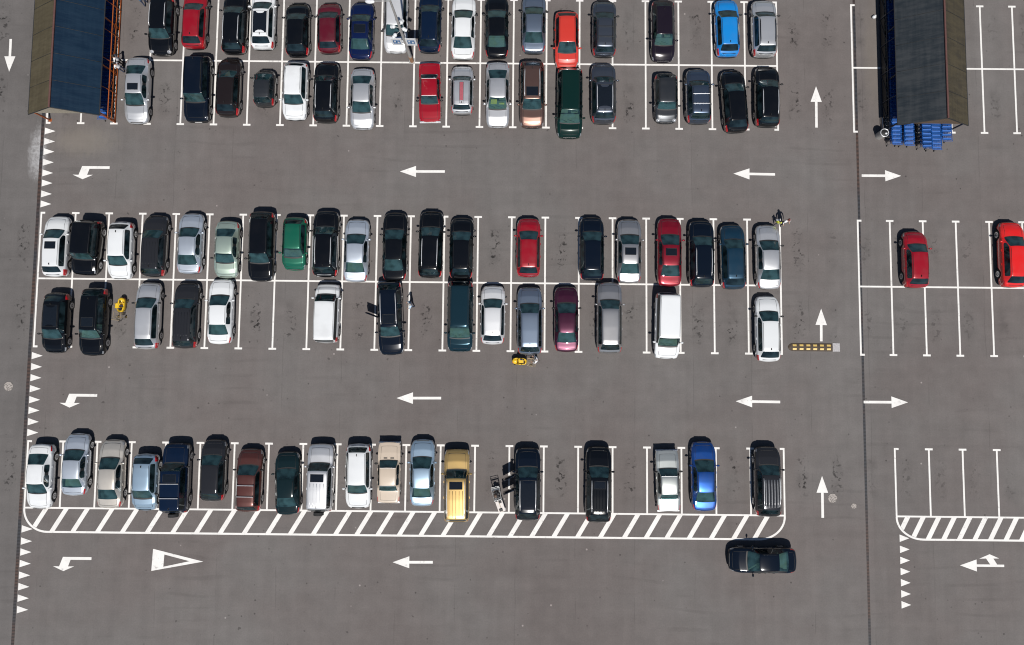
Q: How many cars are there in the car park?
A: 89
